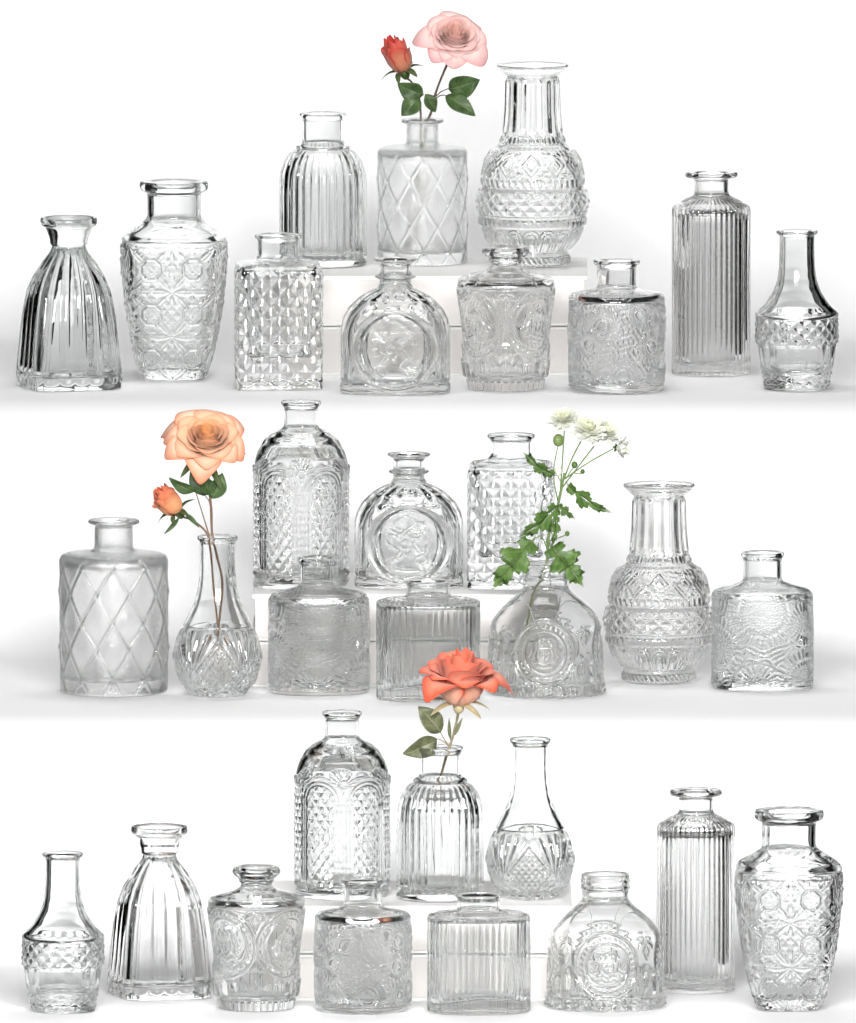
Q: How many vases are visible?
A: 32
